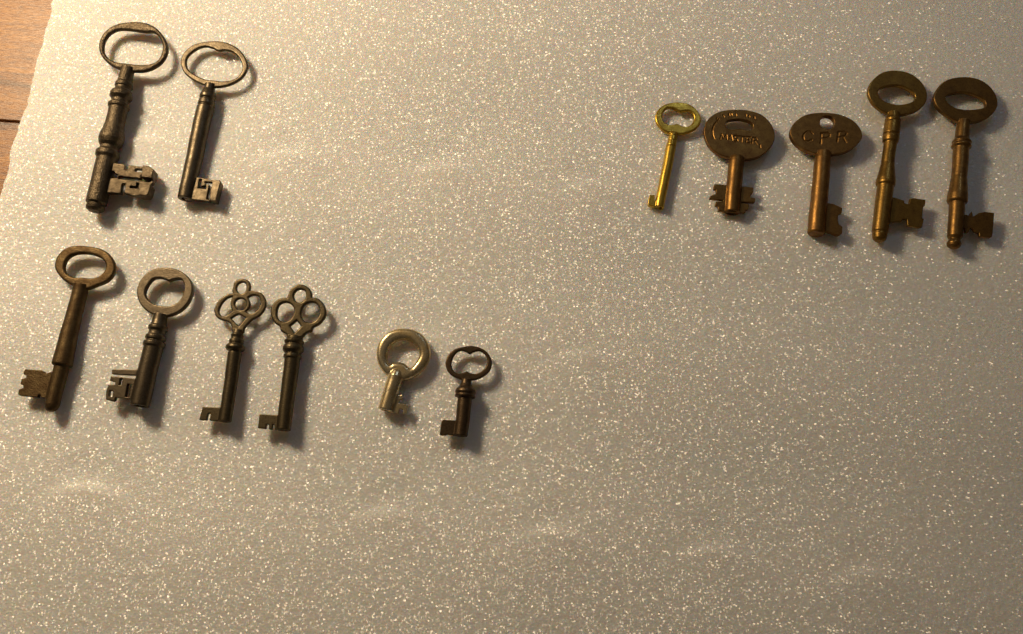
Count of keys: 13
